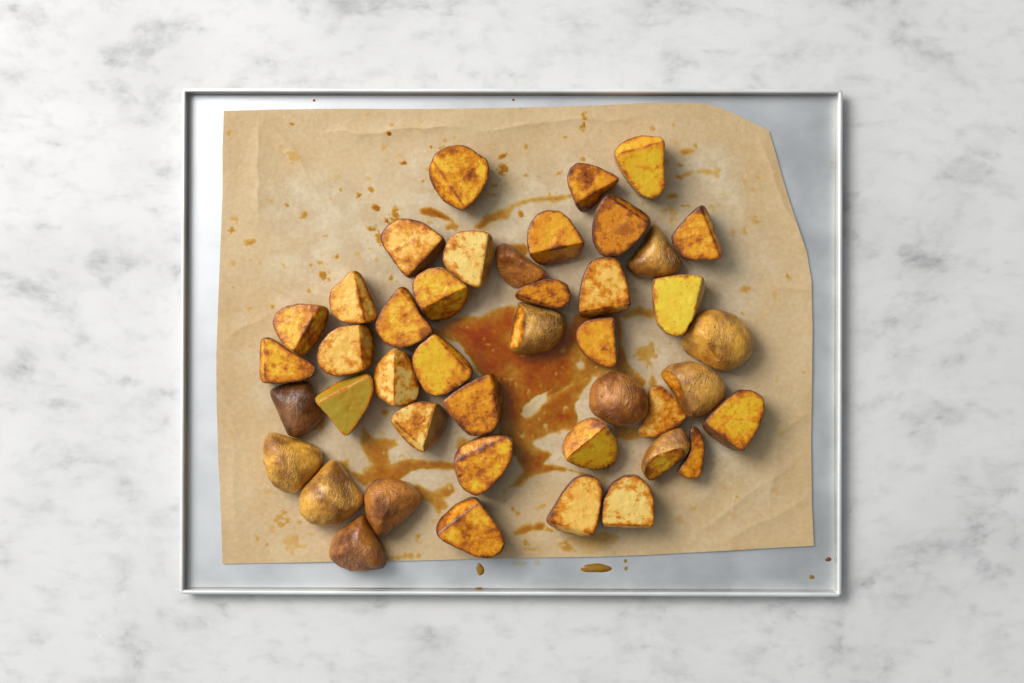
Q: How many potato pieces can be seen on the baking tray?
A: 43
